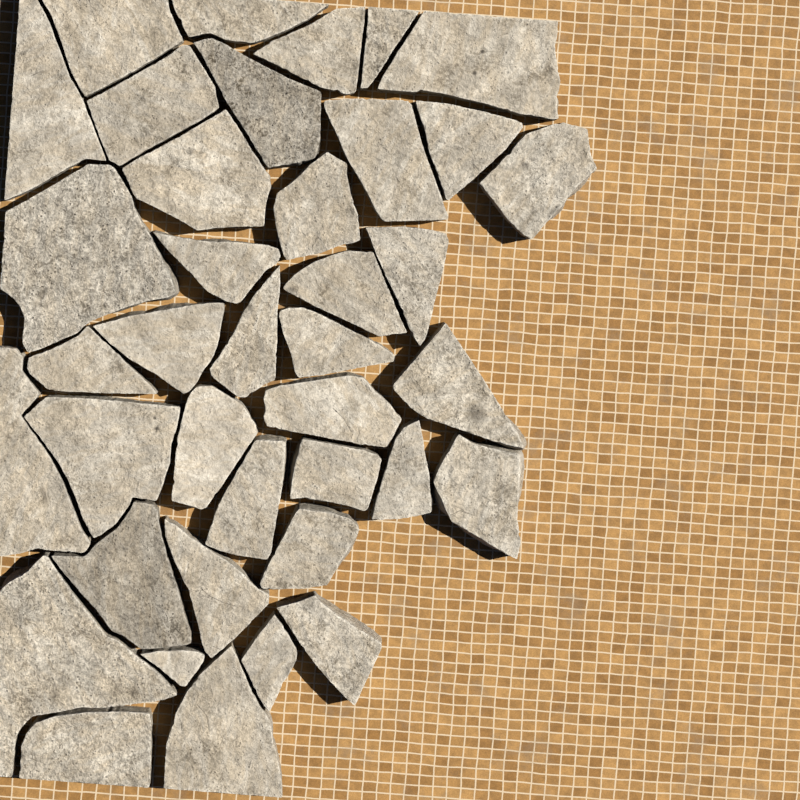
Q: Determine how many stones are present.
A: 39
